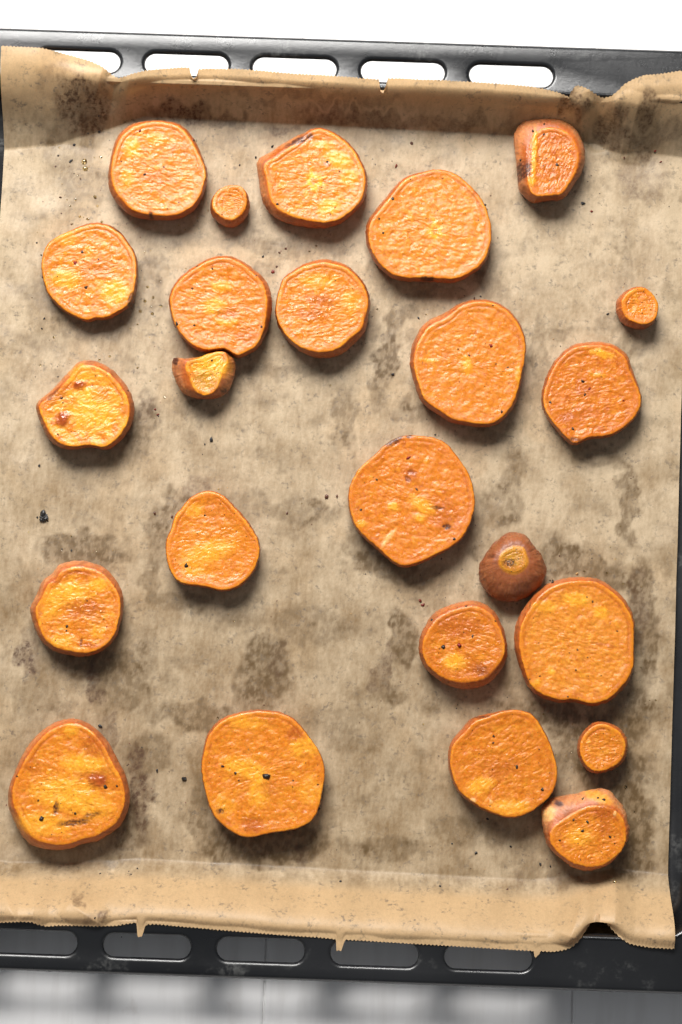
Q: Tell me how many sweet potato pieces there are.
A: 24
